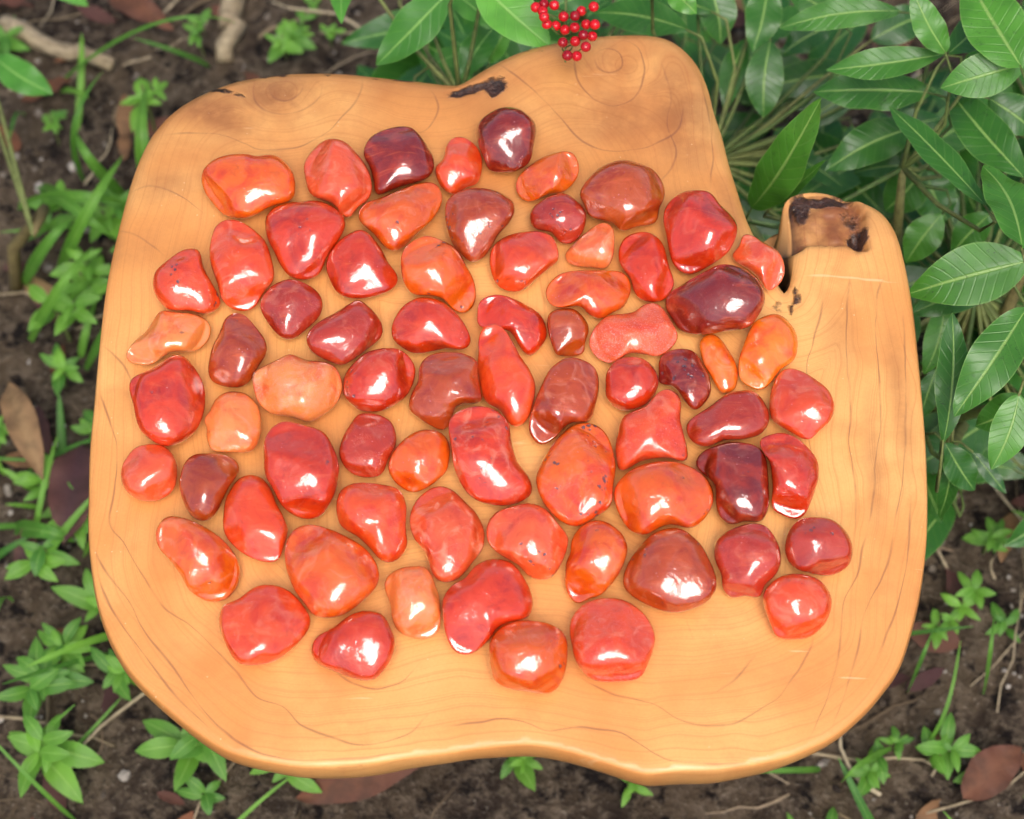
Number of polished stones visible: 71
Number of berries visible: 22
